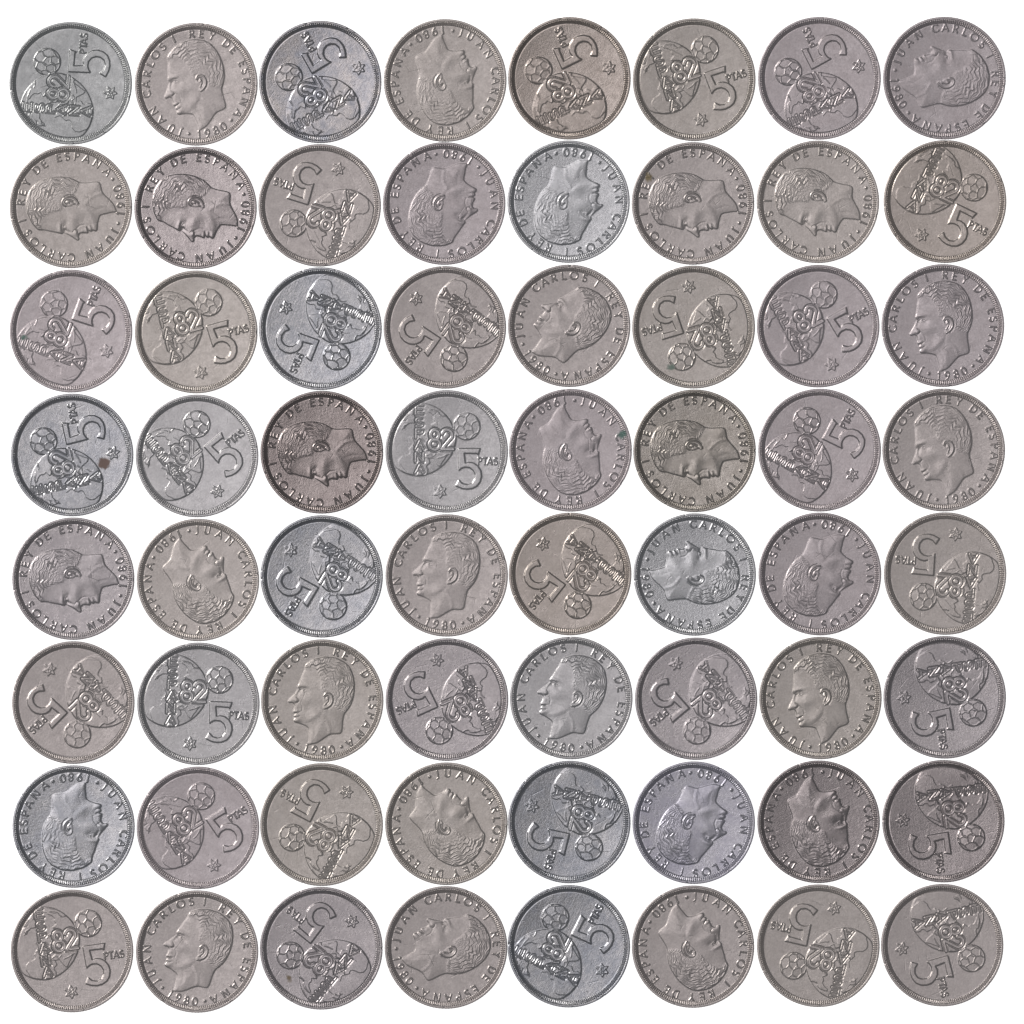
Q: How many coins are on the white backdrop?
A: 64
